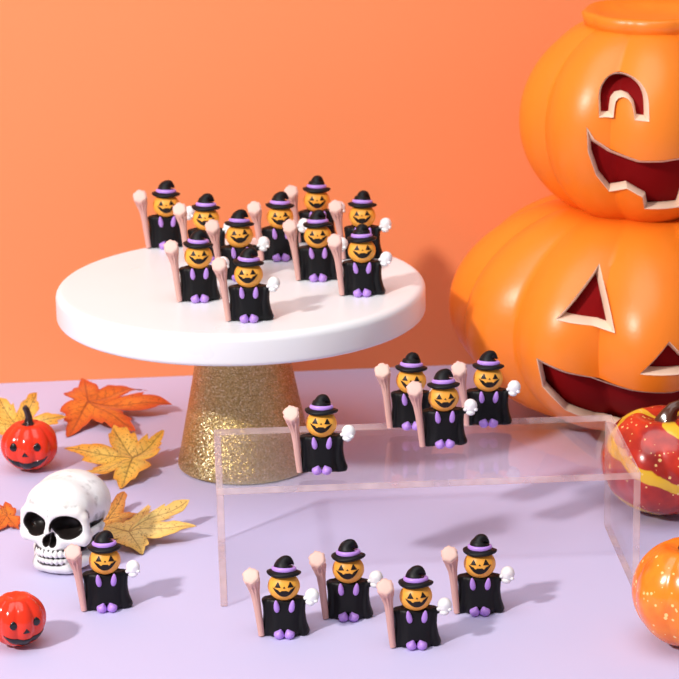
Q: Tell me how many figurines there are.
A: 19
